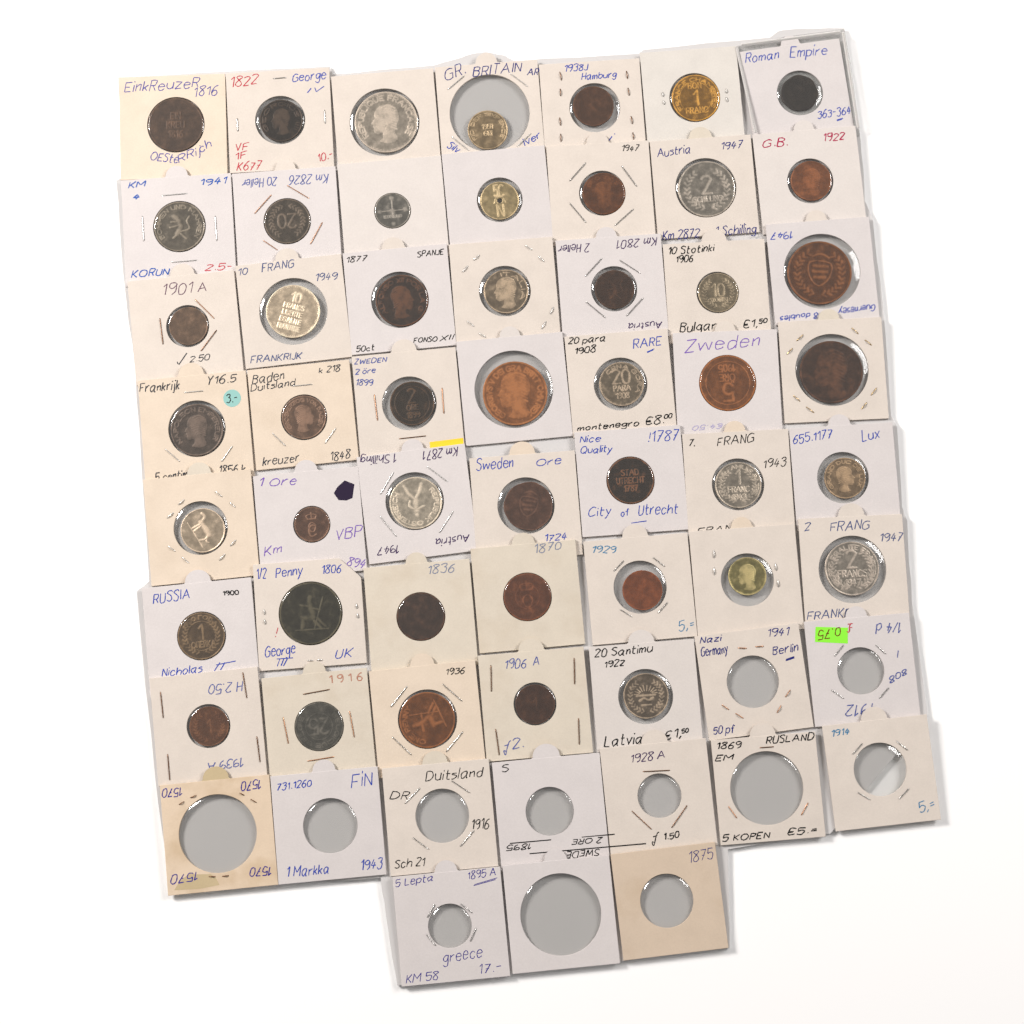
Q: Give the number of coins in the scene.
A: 47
